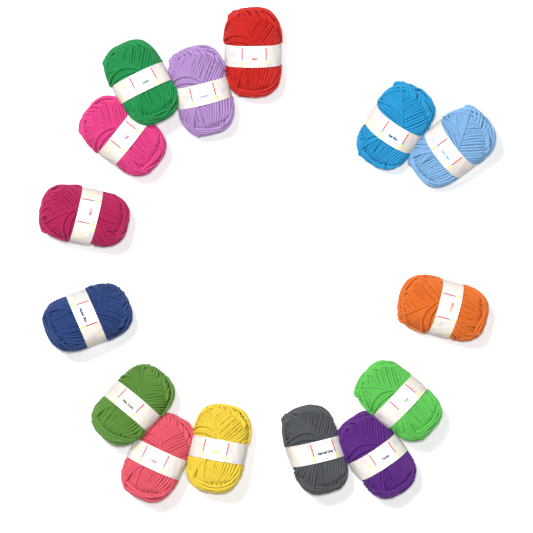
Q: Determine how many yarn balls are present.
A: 15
